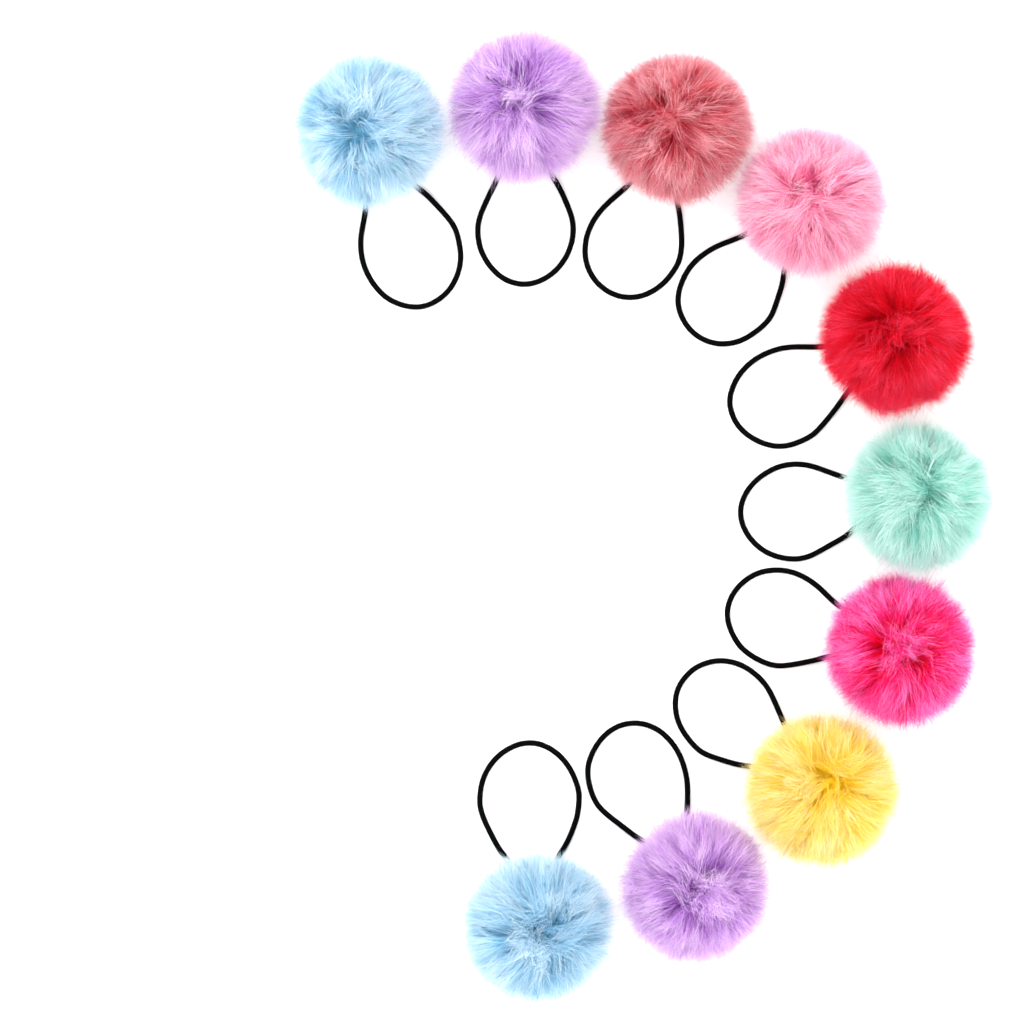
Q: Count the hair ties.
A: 10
